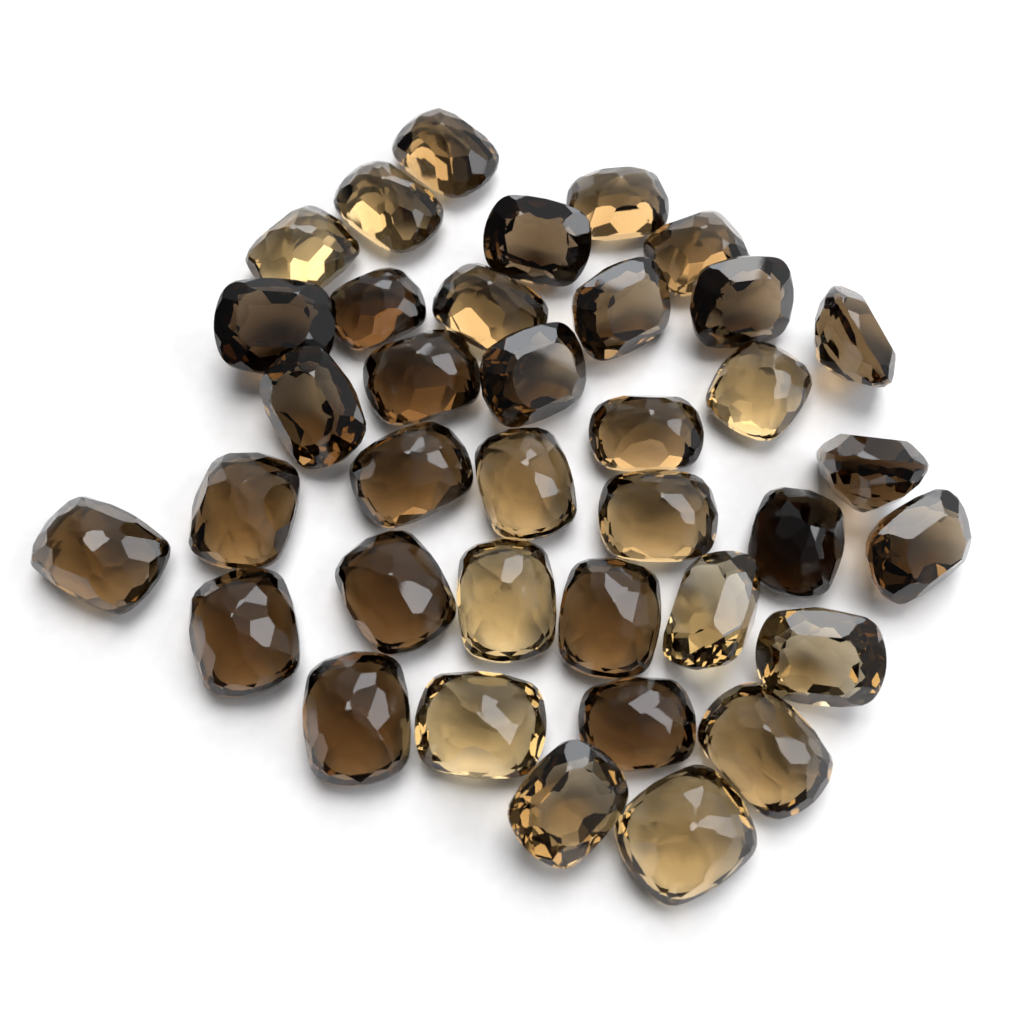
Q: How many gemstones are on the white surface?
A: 37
